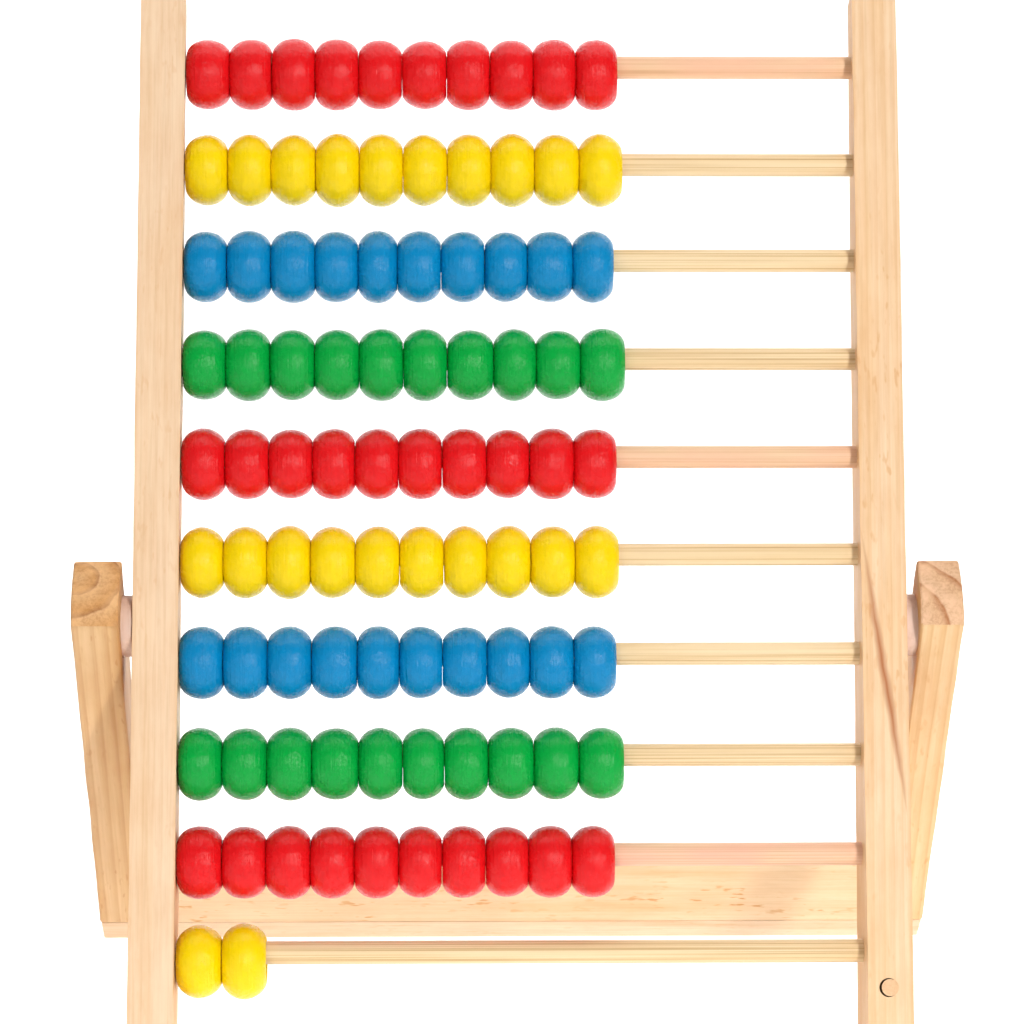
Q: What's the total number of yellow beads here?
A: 22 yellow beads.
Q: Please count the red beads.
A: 30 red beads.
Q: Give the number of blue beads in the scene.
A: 20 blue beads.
